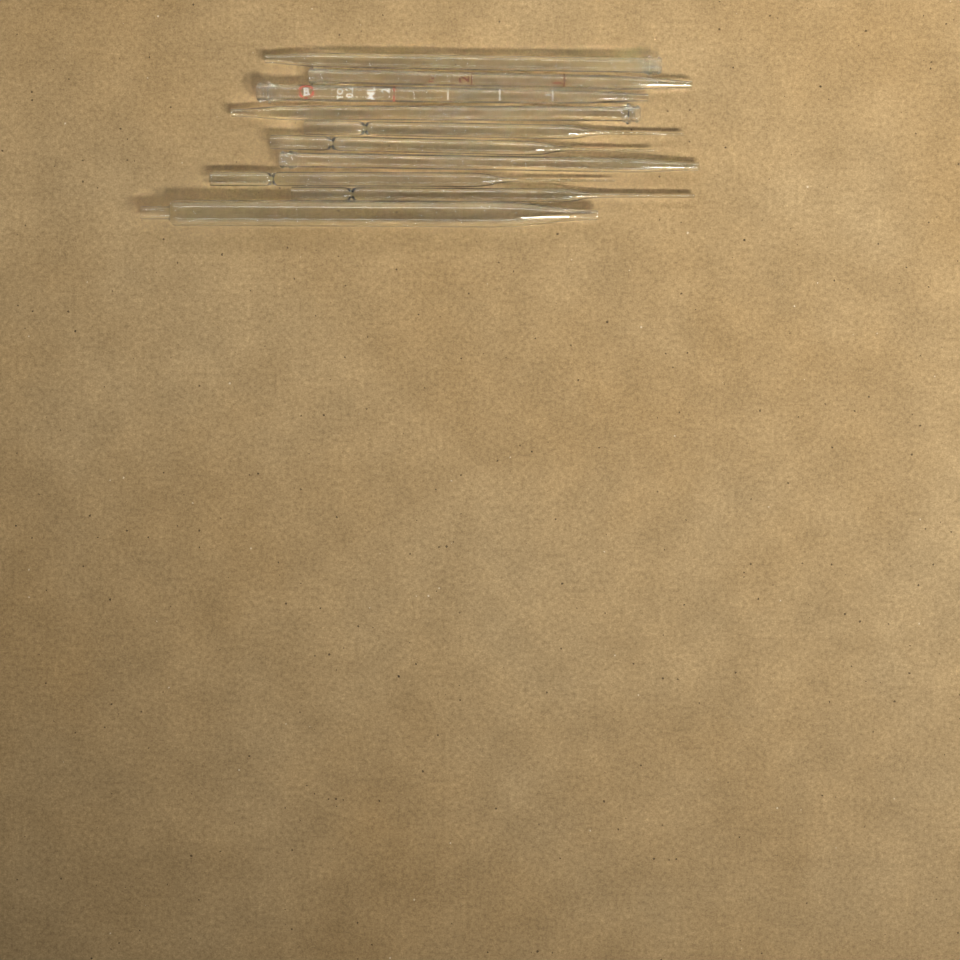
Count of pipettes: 10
